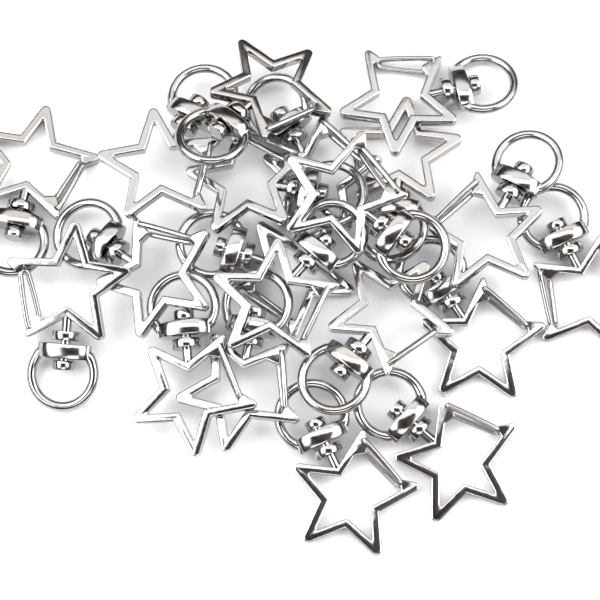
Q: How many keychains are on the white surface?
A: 20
